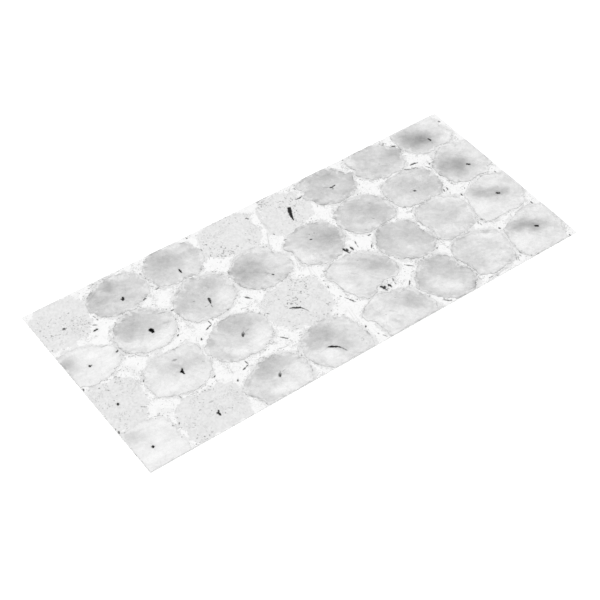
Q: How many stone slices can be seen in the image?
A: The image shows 26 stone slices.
